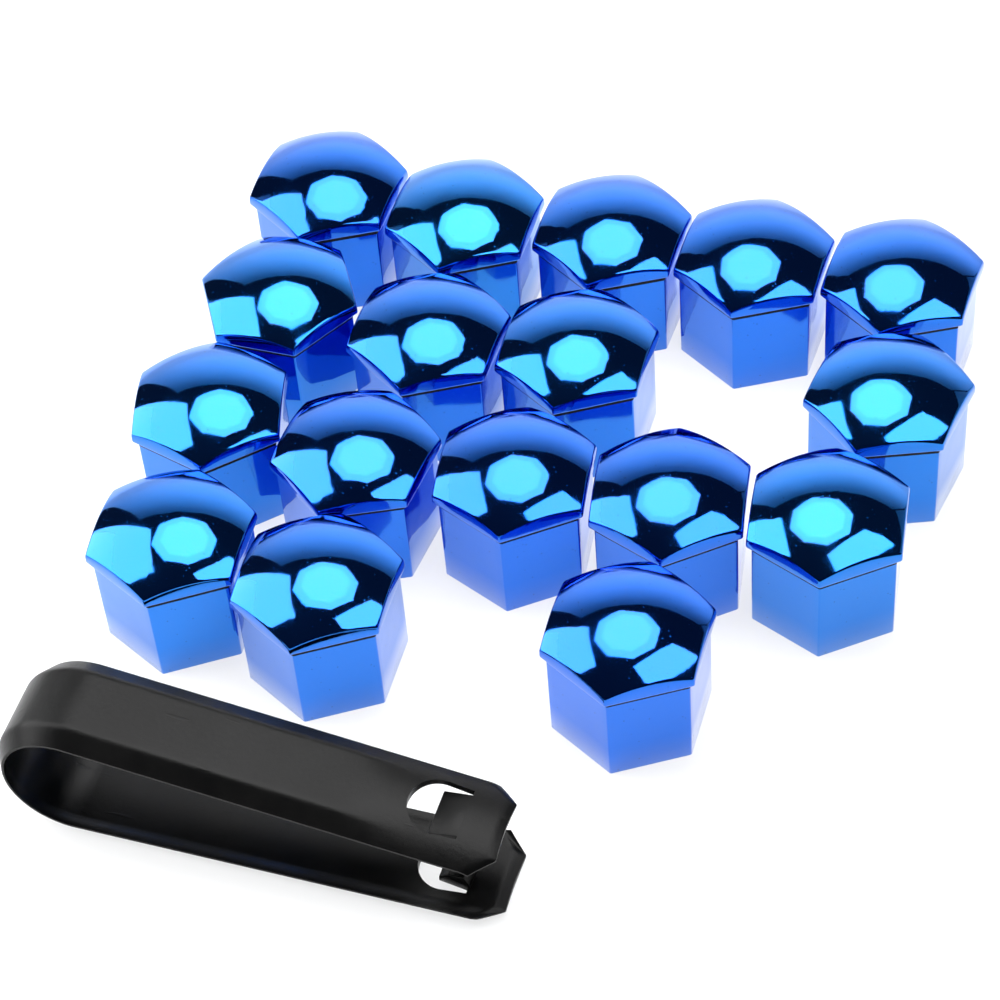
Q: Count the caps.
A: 17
